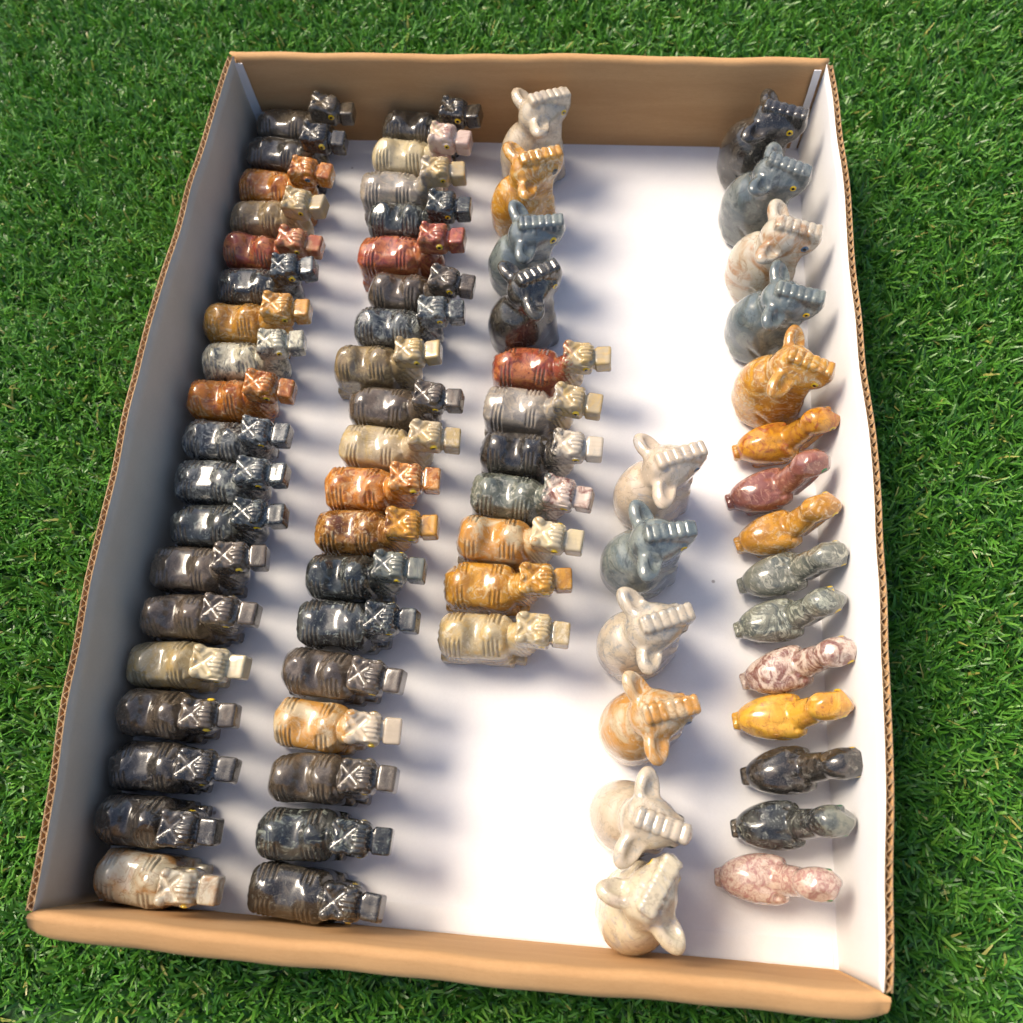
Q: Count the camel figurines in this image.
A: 45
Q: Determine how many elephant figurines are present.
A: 15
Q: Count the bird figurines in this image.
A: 10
